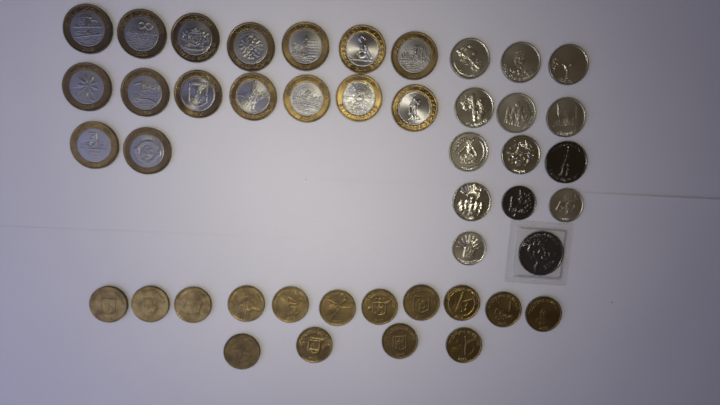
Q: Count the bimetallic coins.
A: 16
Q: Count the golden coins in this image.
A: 15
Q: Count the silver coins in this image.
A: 11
